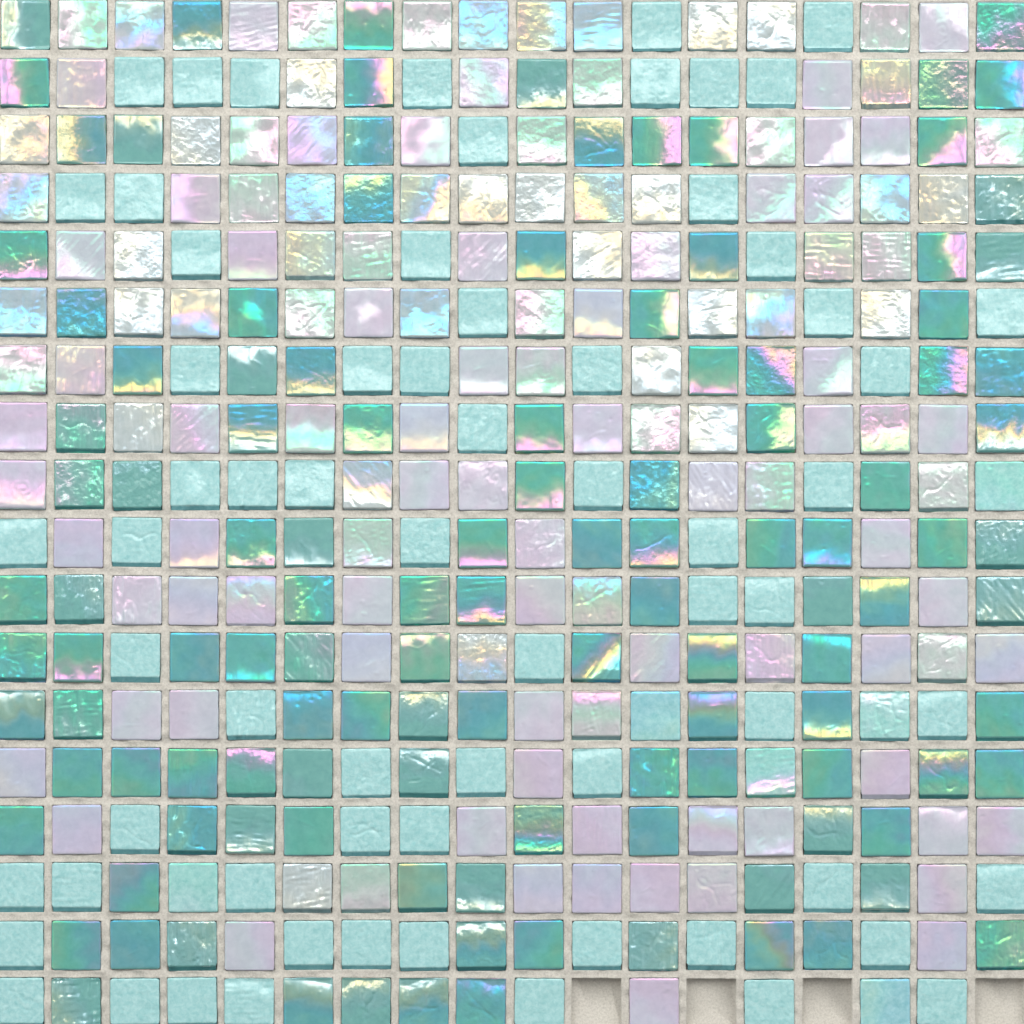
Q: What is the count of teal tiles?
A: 119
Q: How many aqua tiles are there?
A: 72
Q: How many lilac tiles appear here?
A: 67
